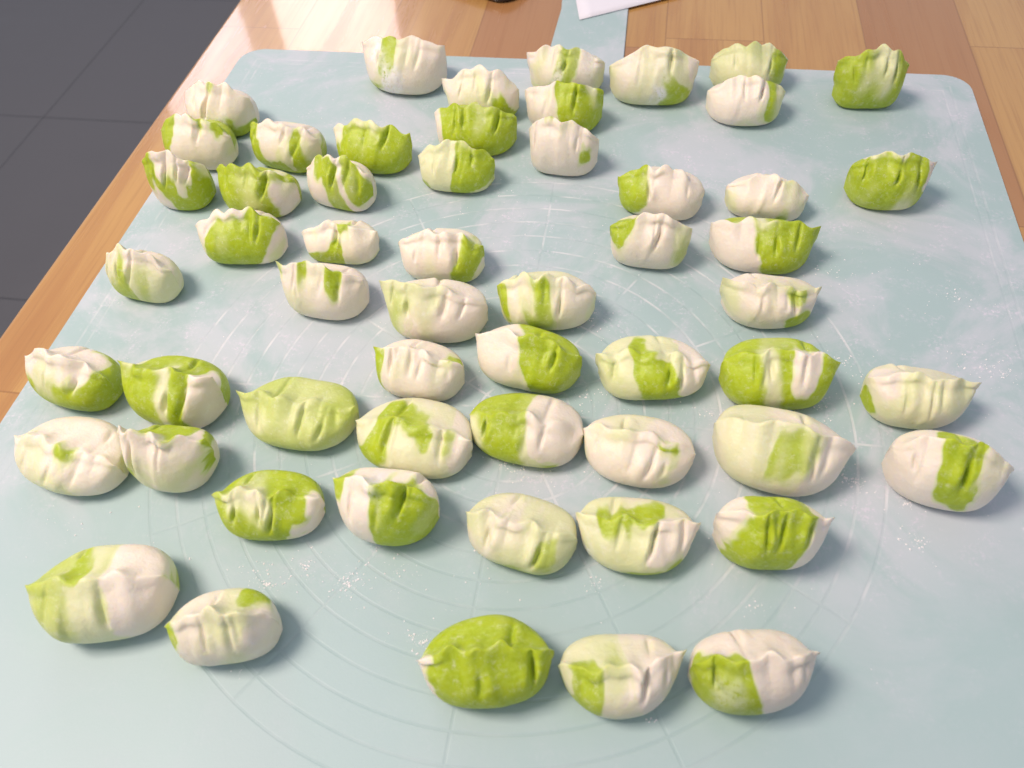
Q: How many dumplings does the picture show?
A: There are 56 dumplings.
